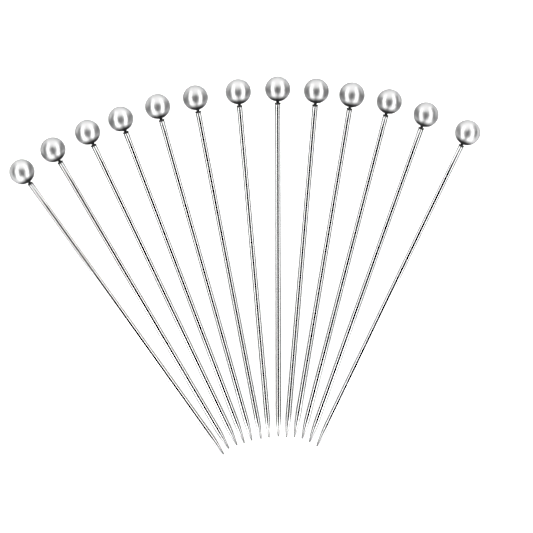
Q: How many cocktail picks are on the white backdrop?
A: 13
